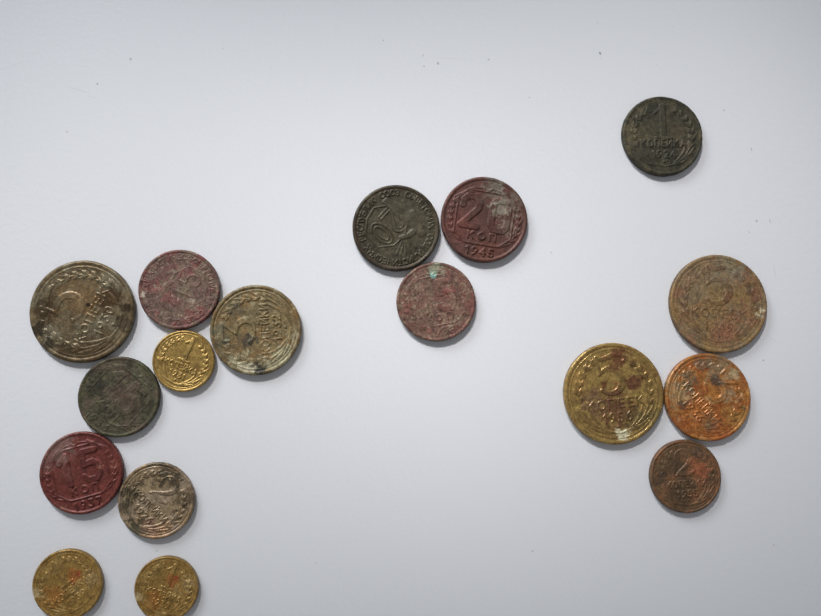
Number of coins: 17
